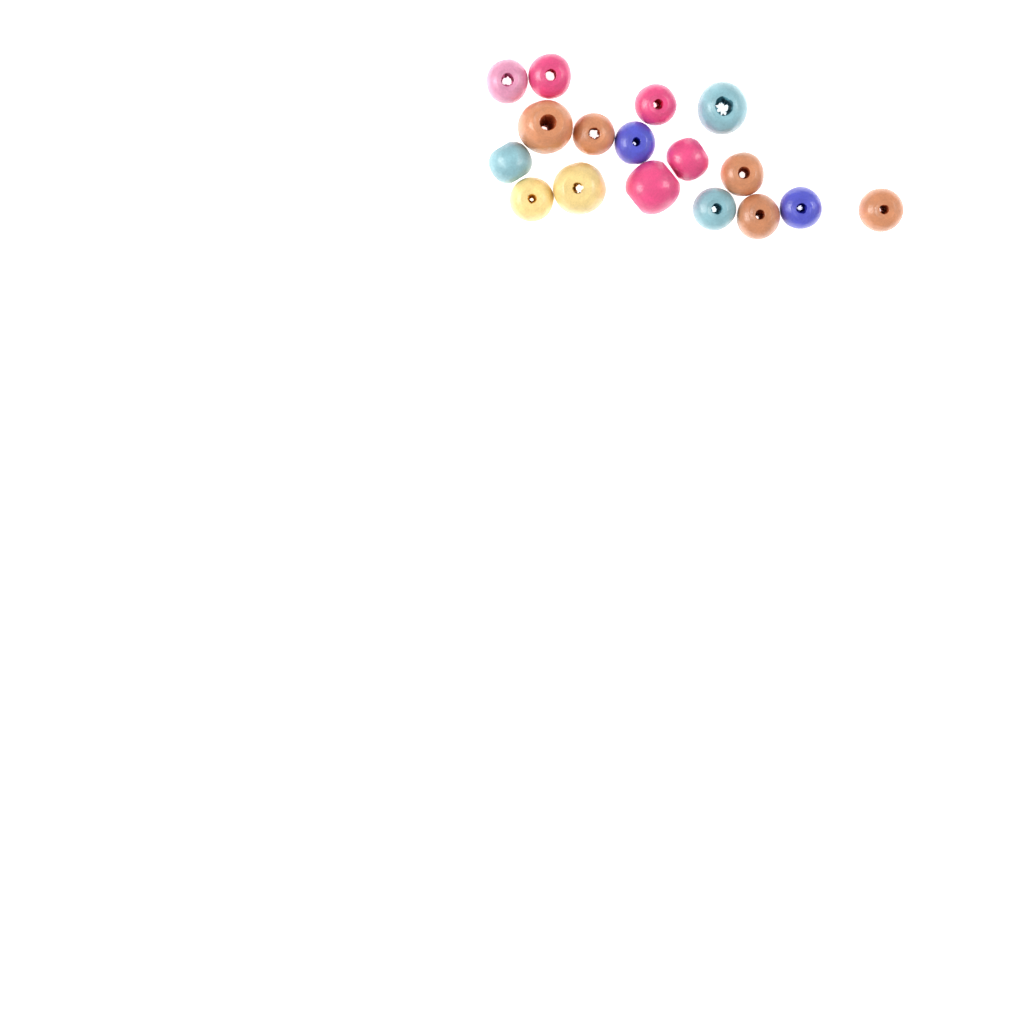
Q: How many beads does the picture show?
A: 17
